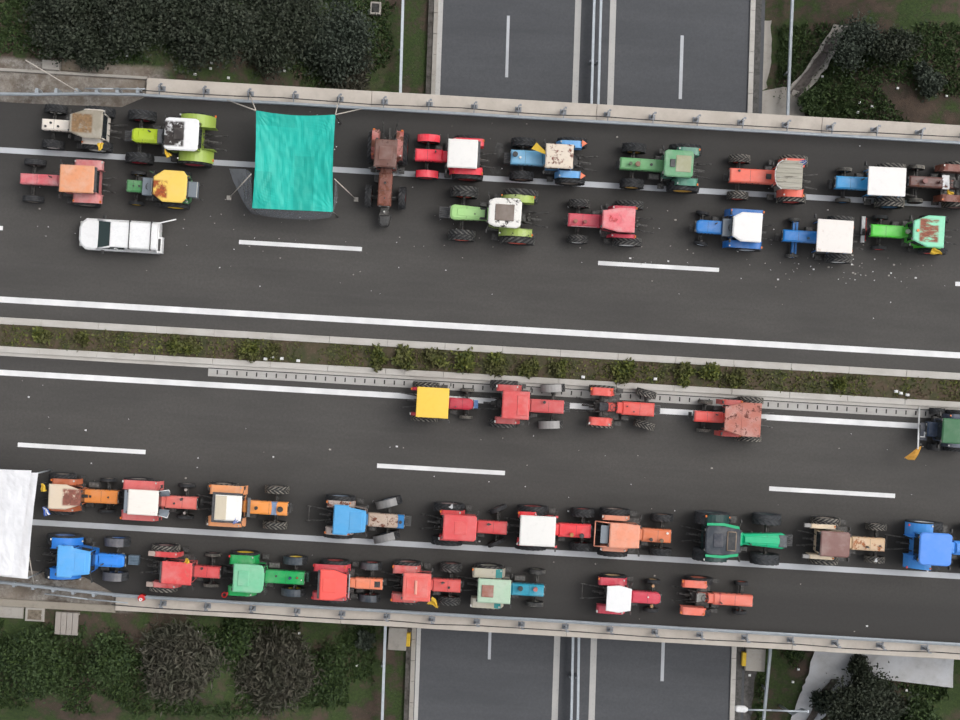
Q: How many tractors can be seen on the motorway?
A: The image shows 39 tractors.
